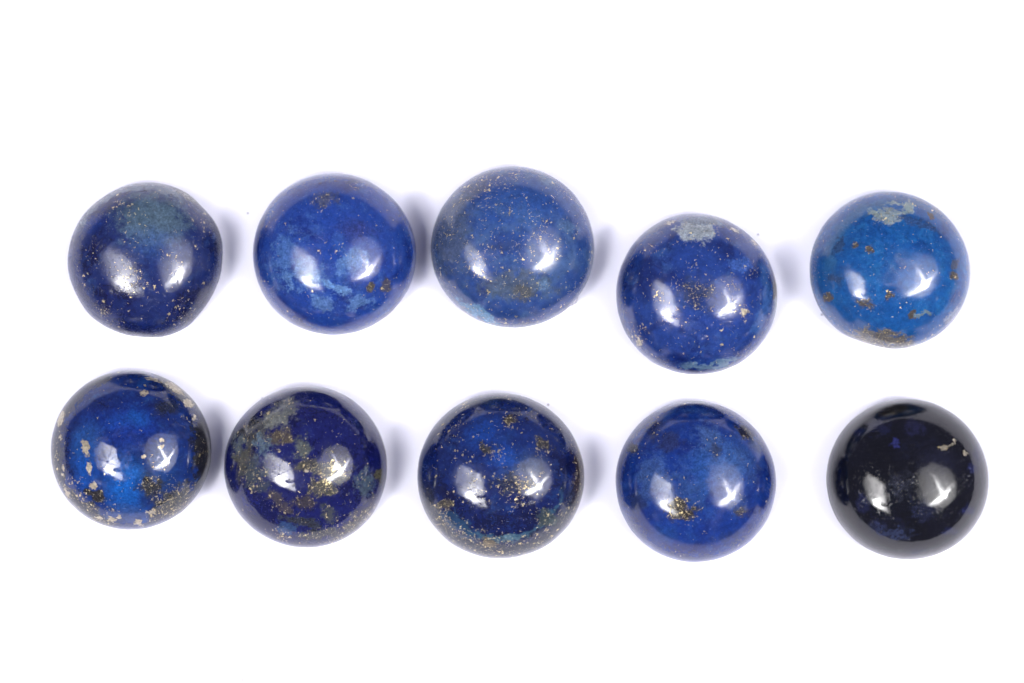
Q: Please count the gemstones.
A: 10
